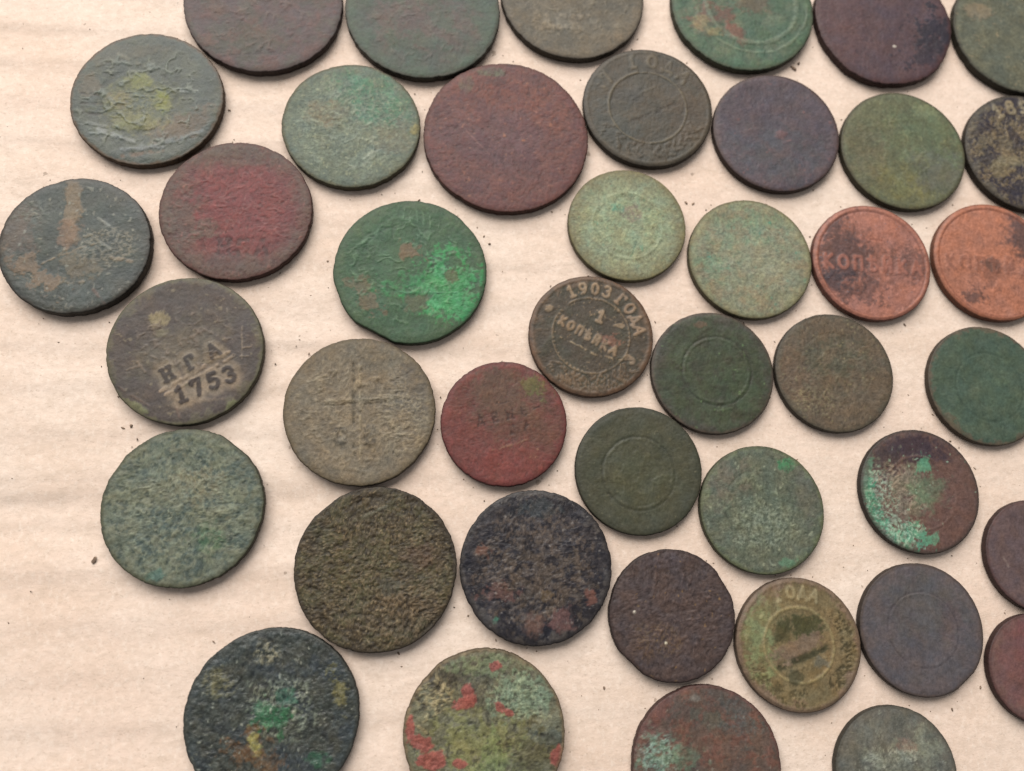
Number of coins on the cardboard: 42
